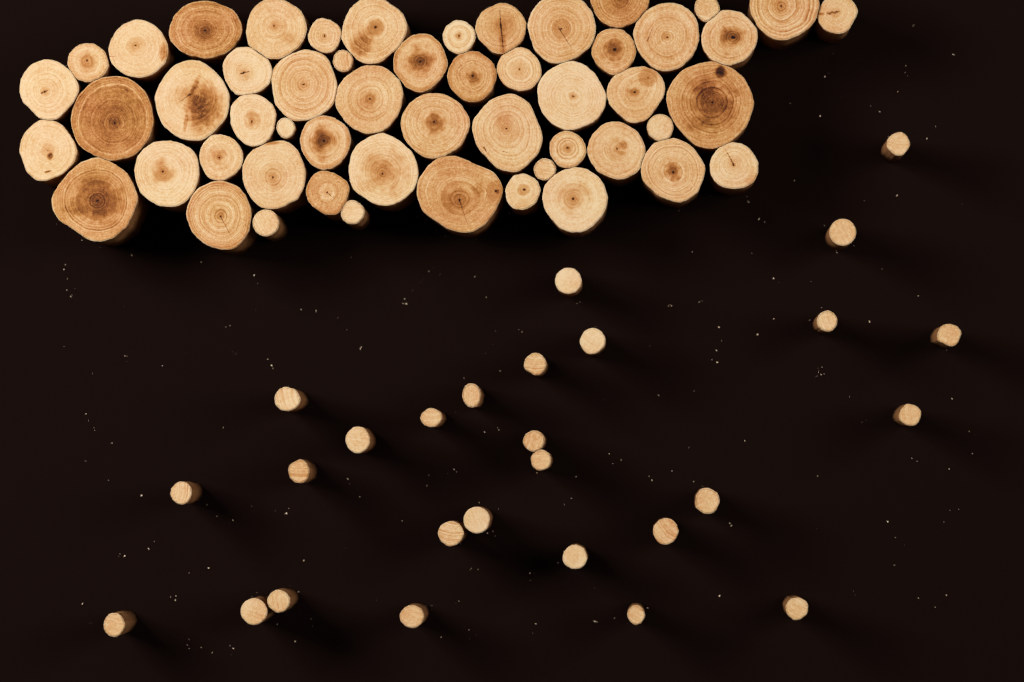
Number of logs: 46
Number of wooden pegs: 34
